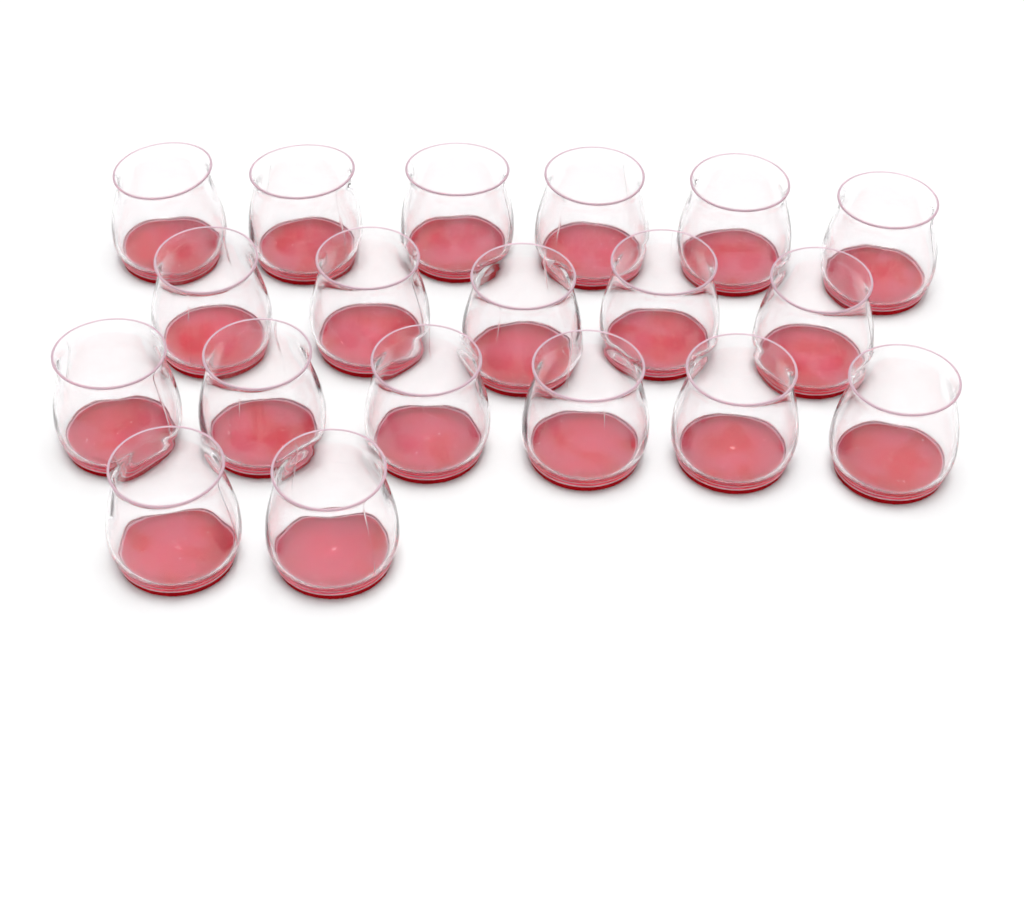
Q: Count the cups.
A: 19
